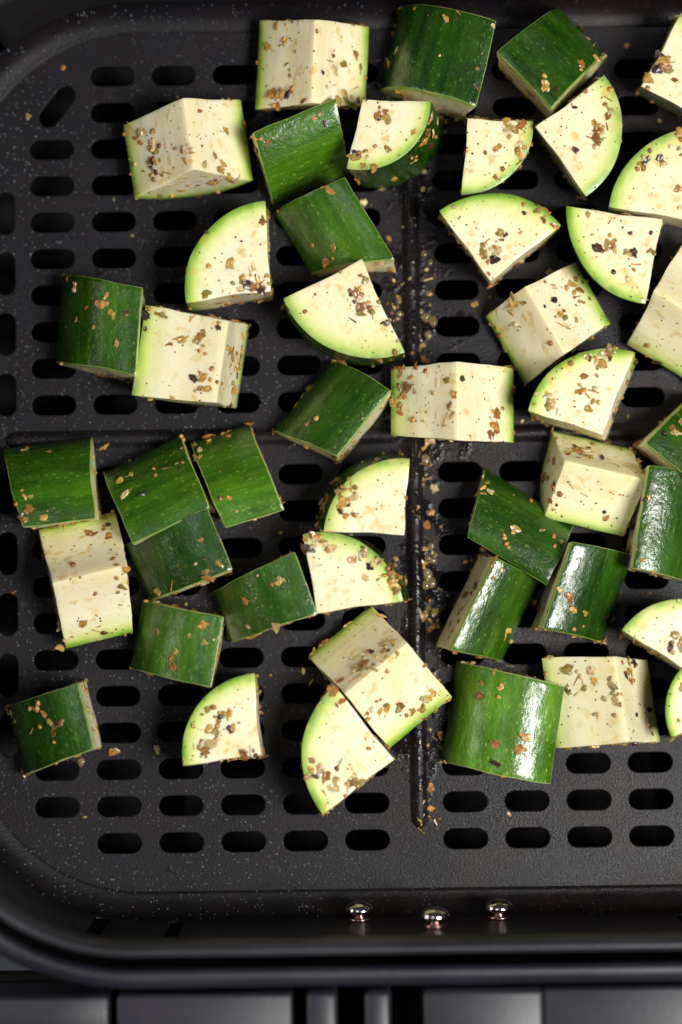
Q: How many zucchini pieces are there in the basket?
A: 45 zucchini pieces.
